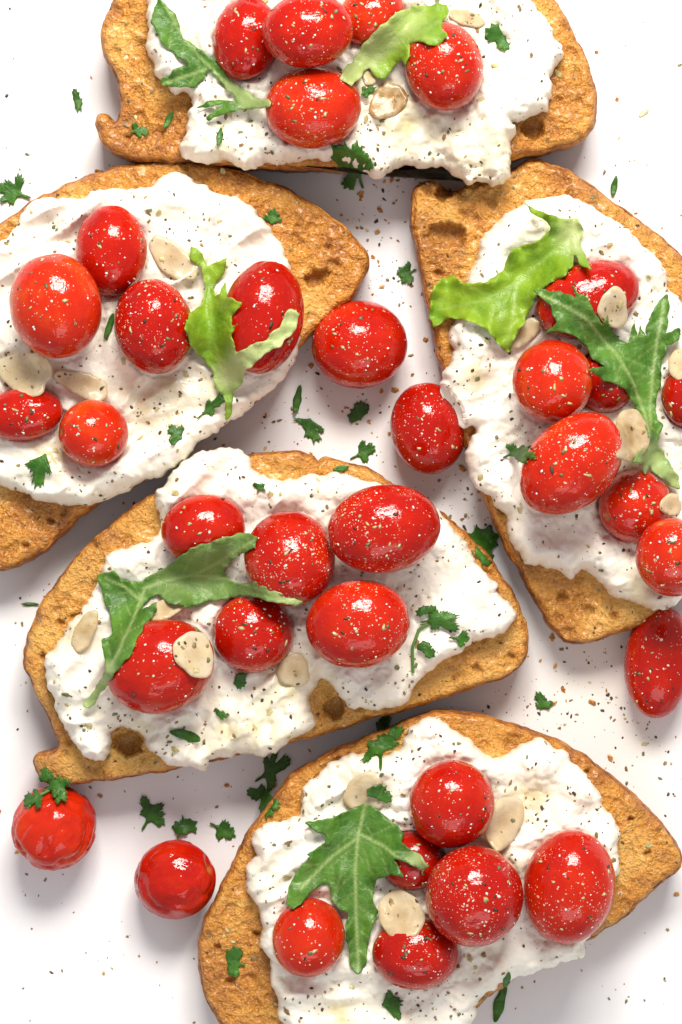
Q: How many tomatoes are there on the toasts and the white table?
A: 35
